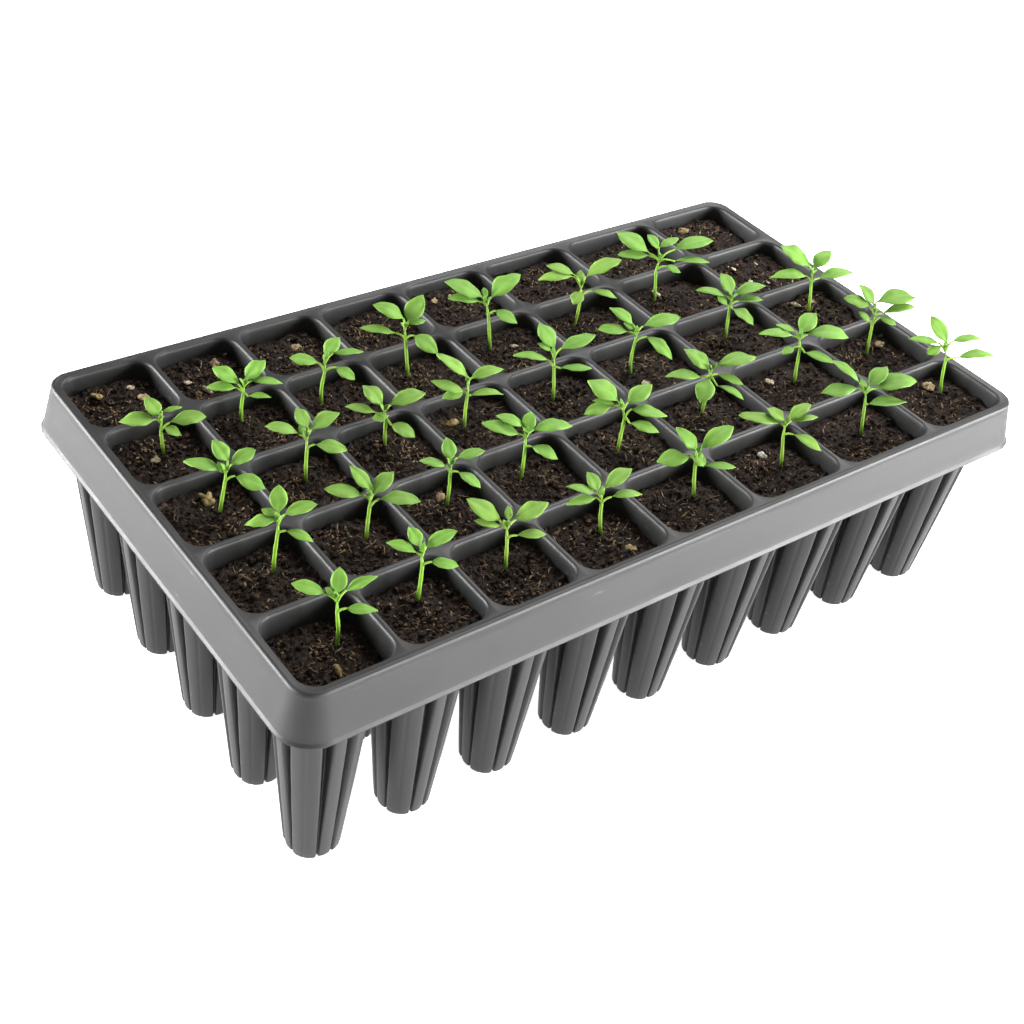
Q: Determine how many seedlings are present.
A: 31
